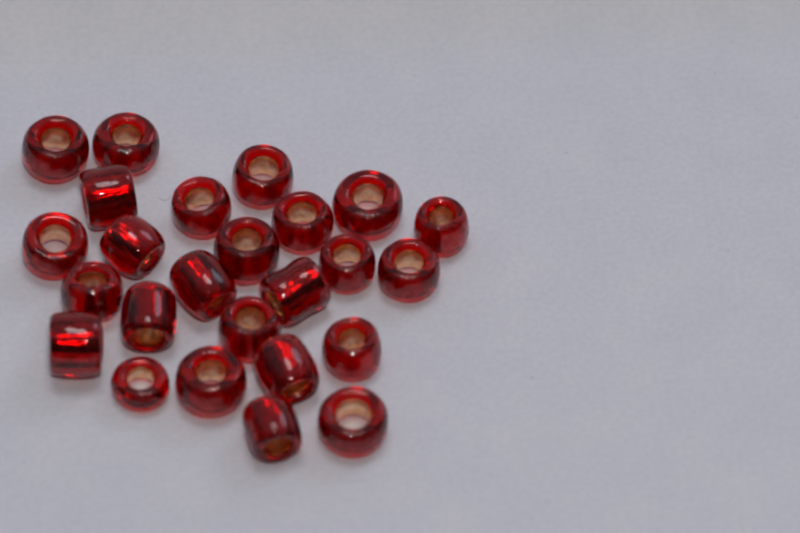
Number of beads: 25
